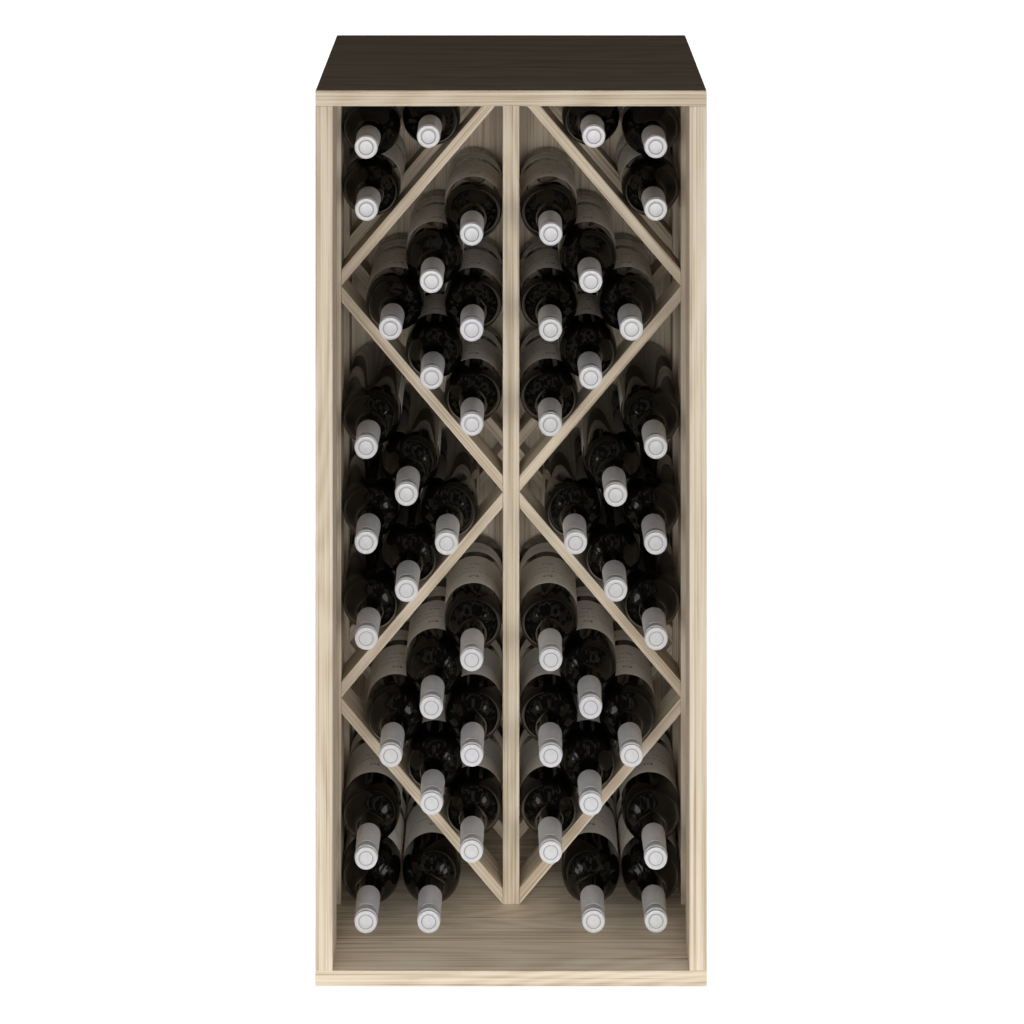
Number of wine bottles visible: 48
